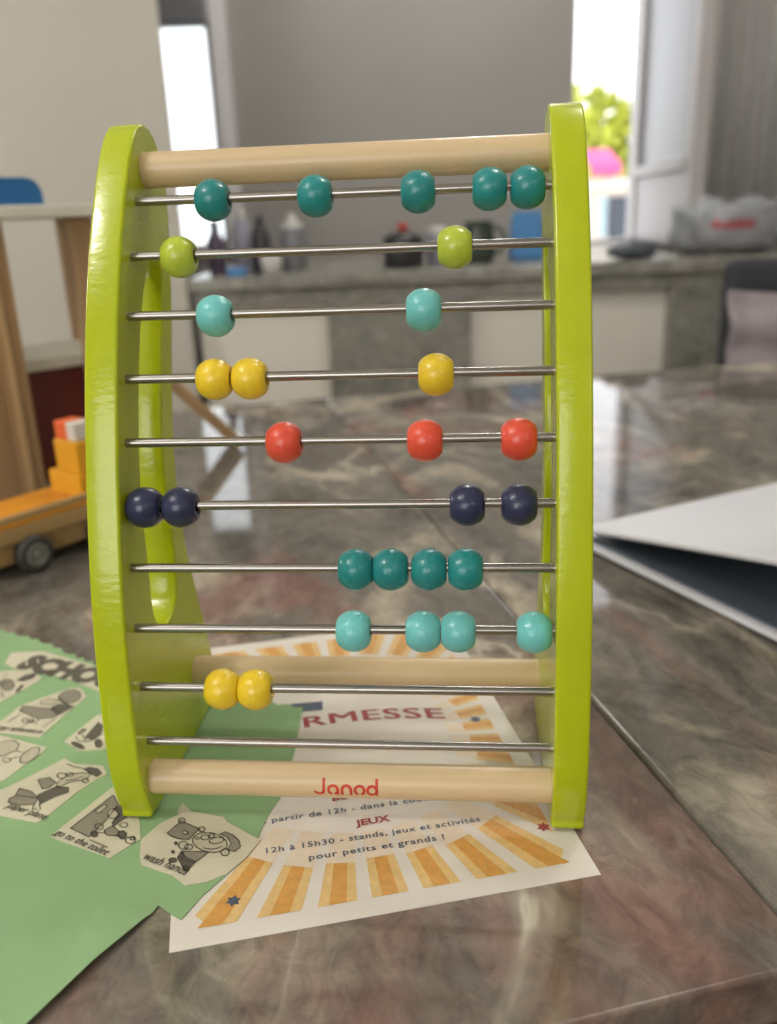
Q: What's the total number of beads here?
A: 29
